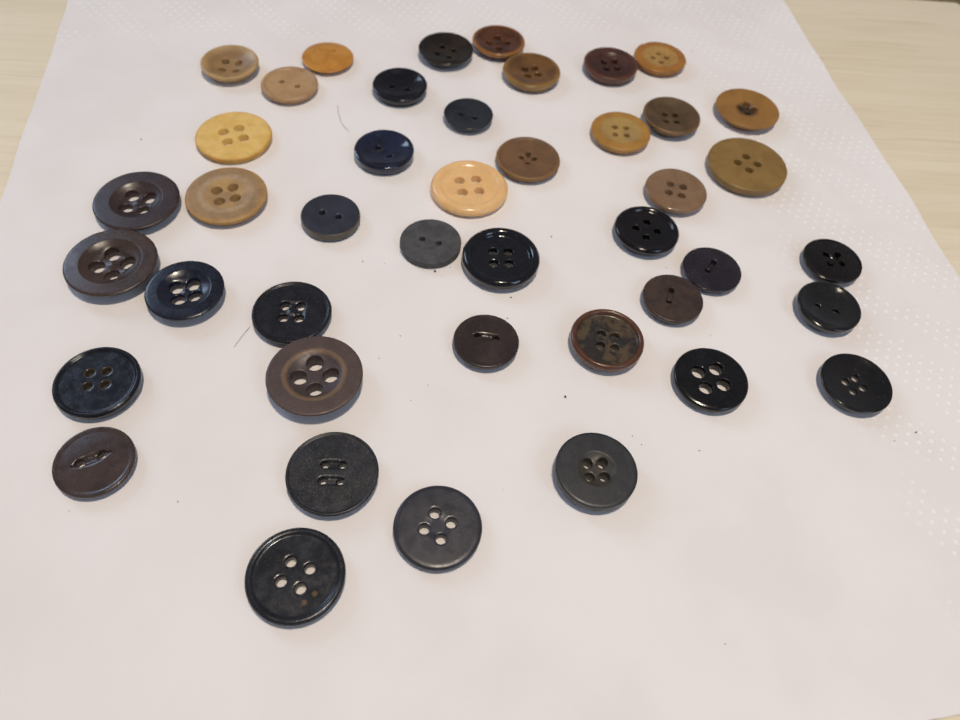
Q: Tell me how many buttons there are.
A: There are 43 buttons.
